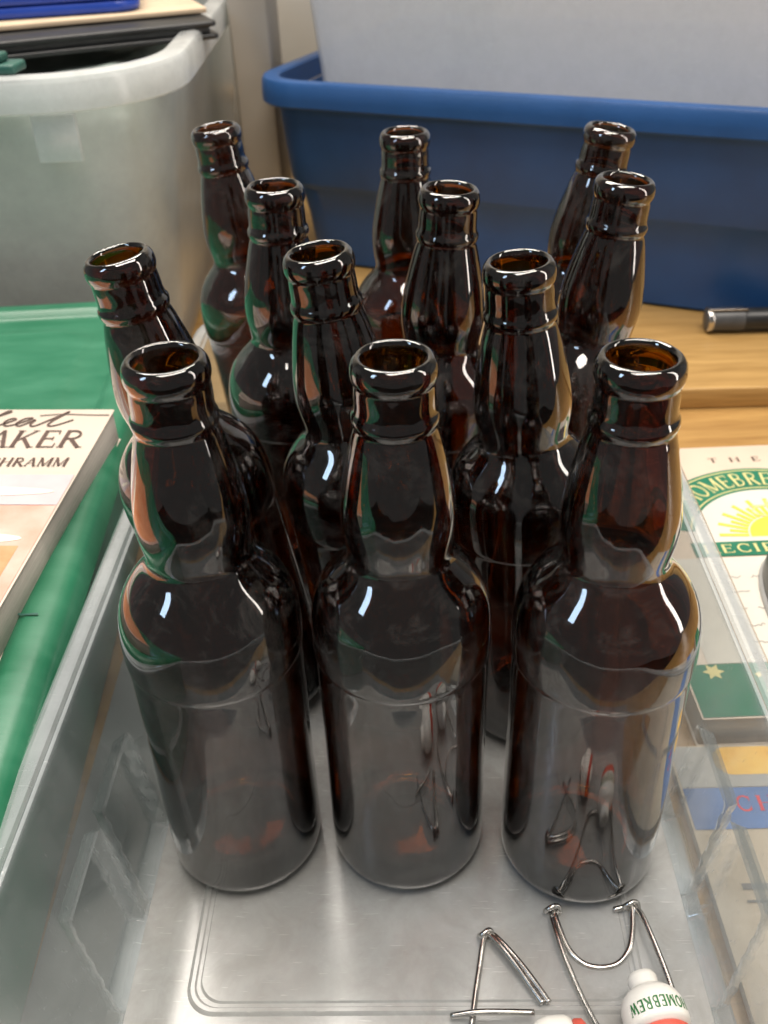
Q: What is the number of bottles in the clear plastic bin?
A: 12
